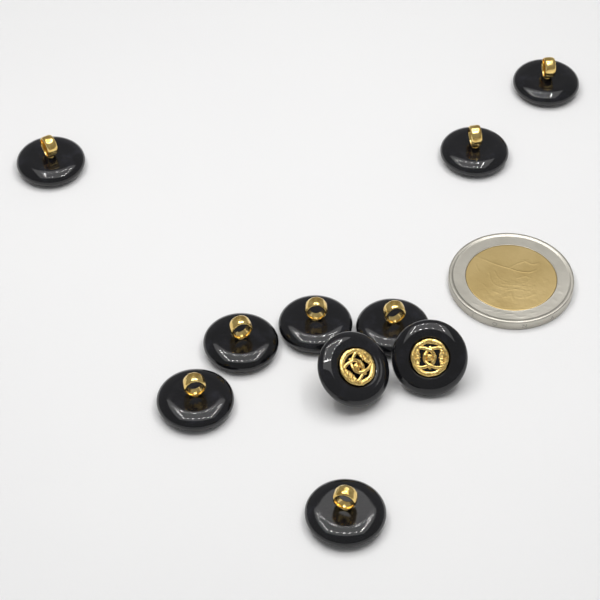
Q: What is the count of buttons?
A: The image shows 10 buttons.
